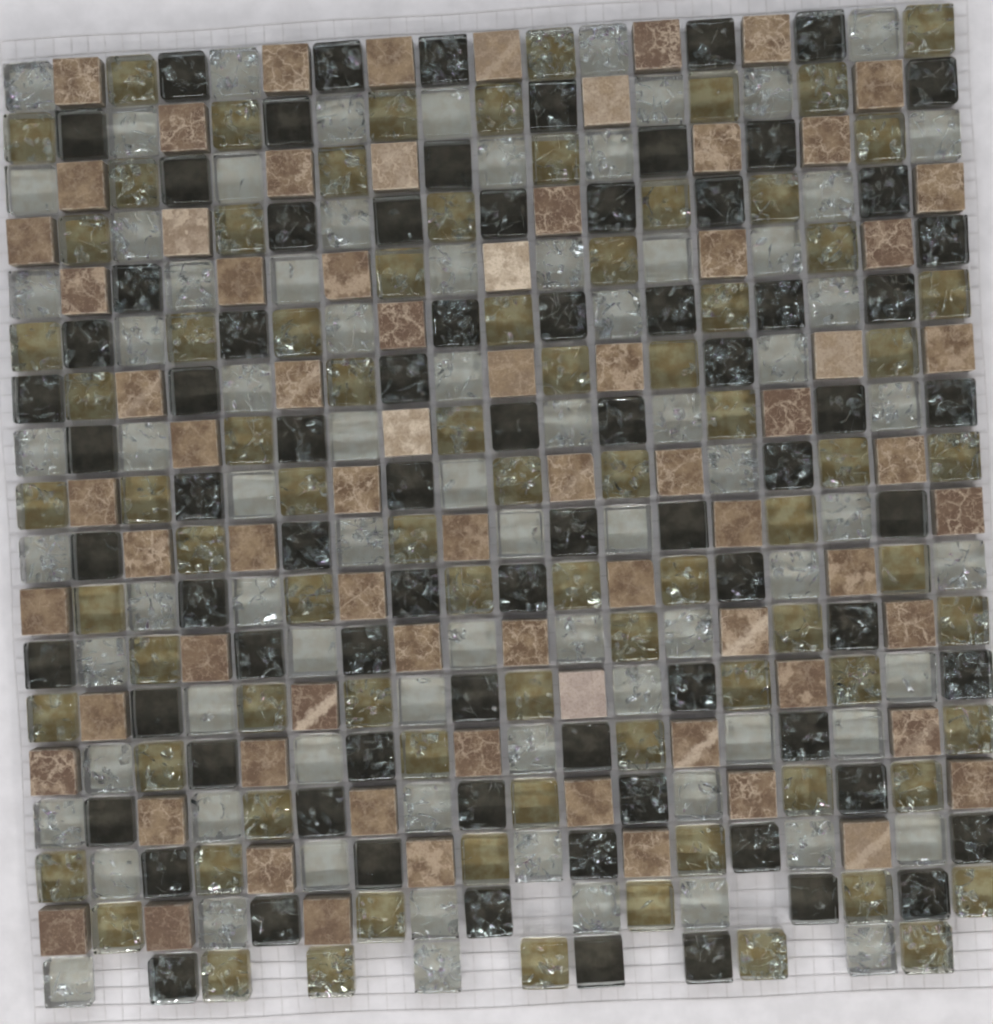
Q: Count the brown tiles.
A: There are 74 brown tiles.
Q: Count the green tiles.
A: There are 83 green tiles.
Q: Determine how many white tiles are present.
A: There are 79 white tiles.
